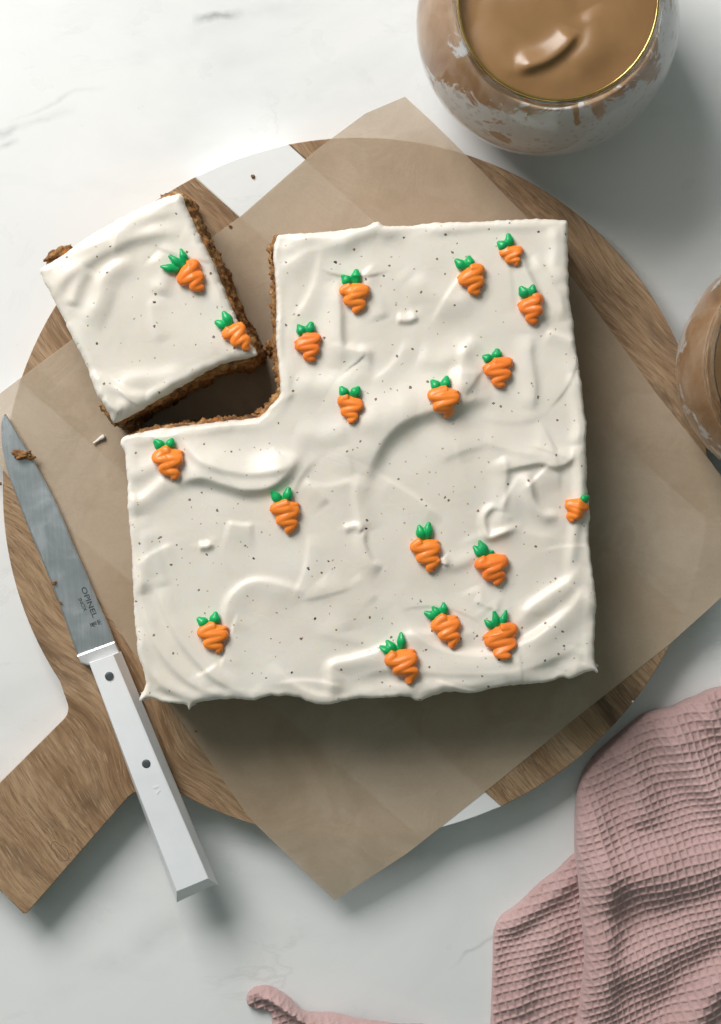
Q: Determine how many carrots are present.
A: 19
